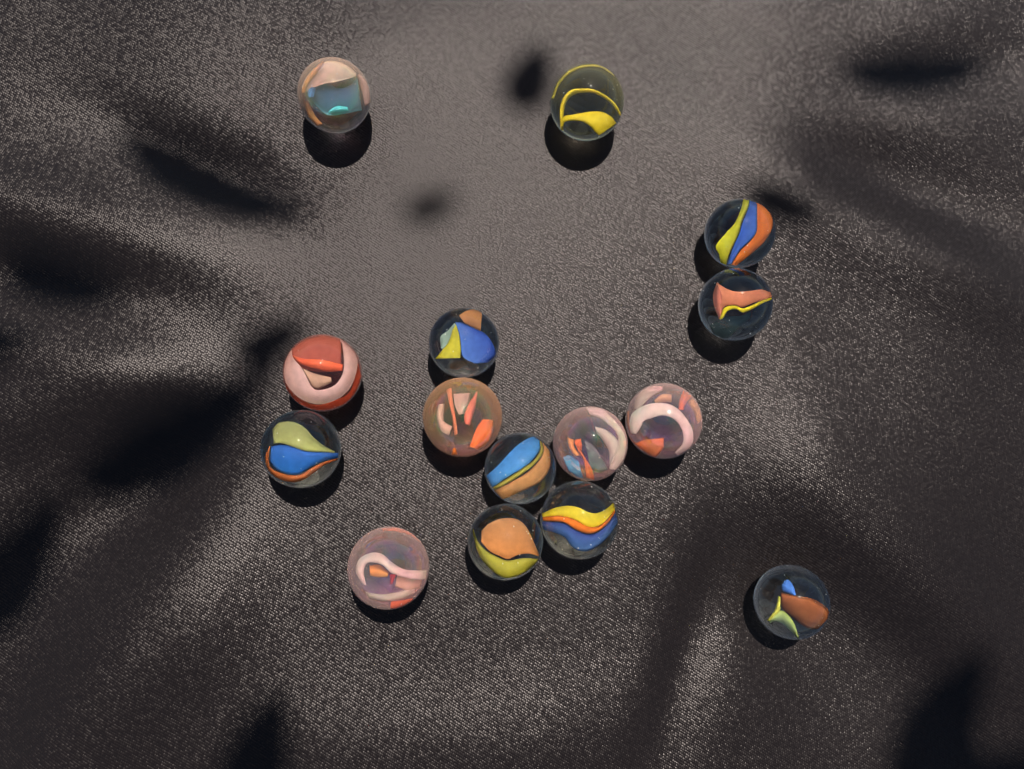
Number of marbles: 15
